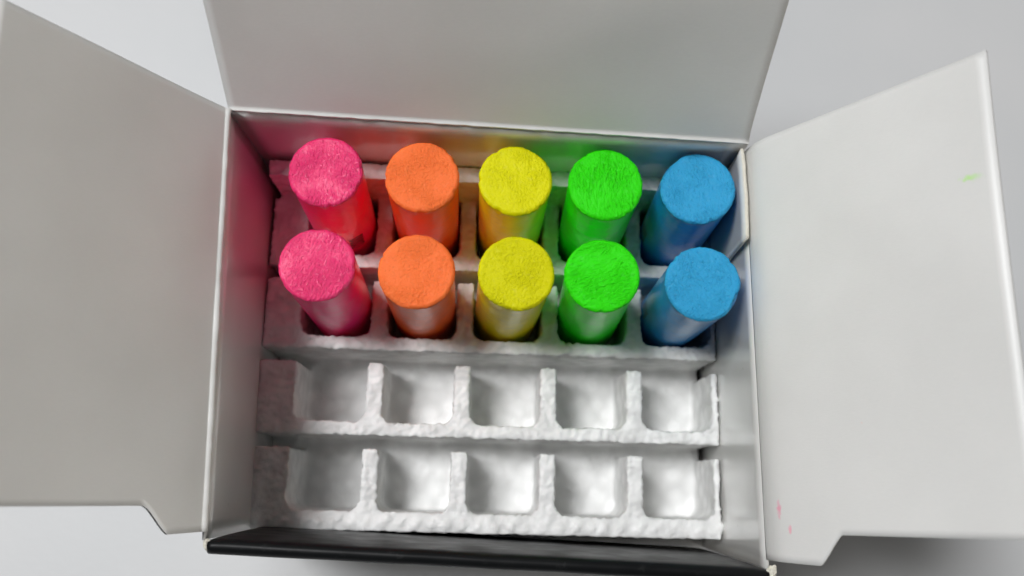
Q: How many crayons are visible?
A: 10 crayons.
